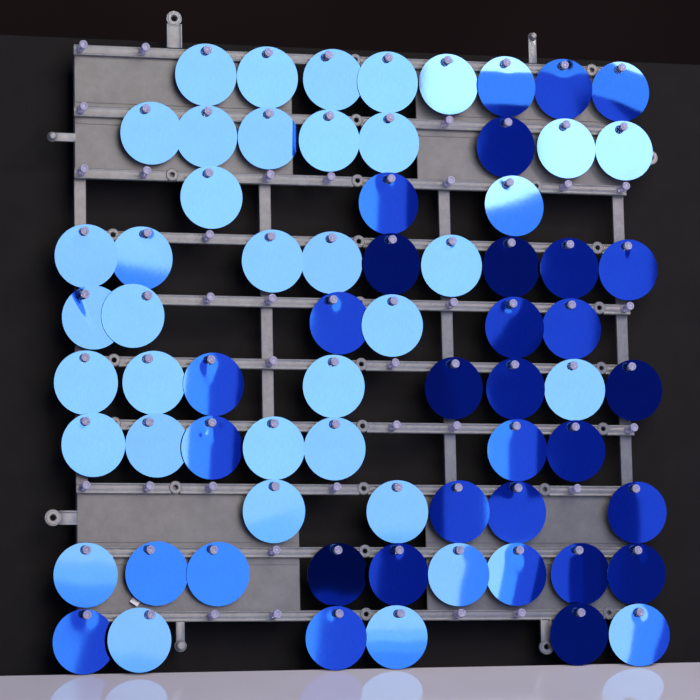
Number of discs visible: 69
